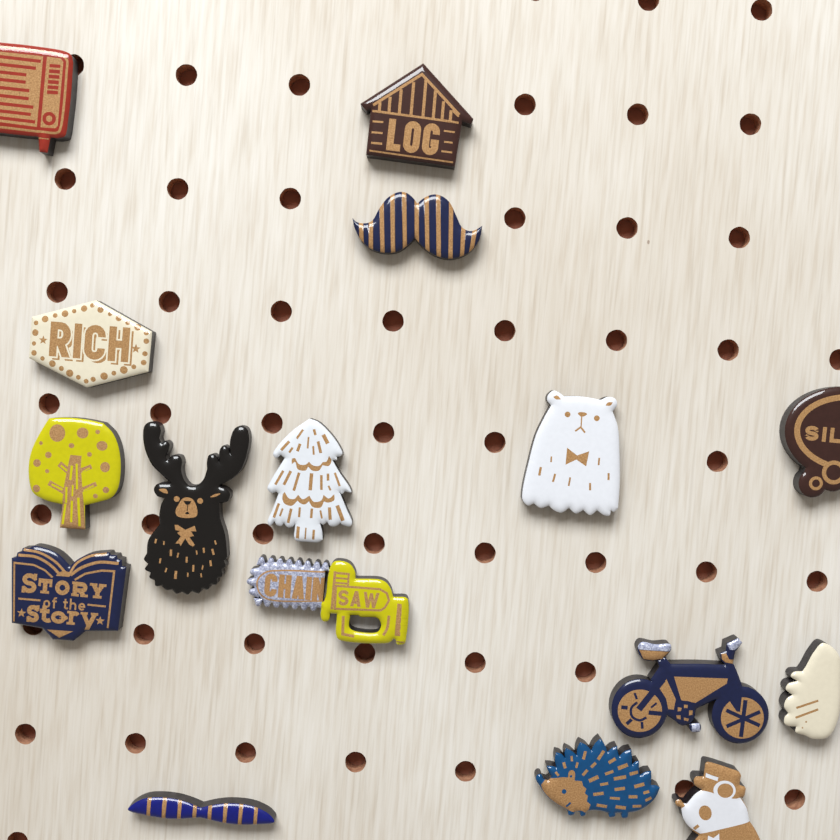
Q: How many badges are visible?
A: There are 16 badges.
